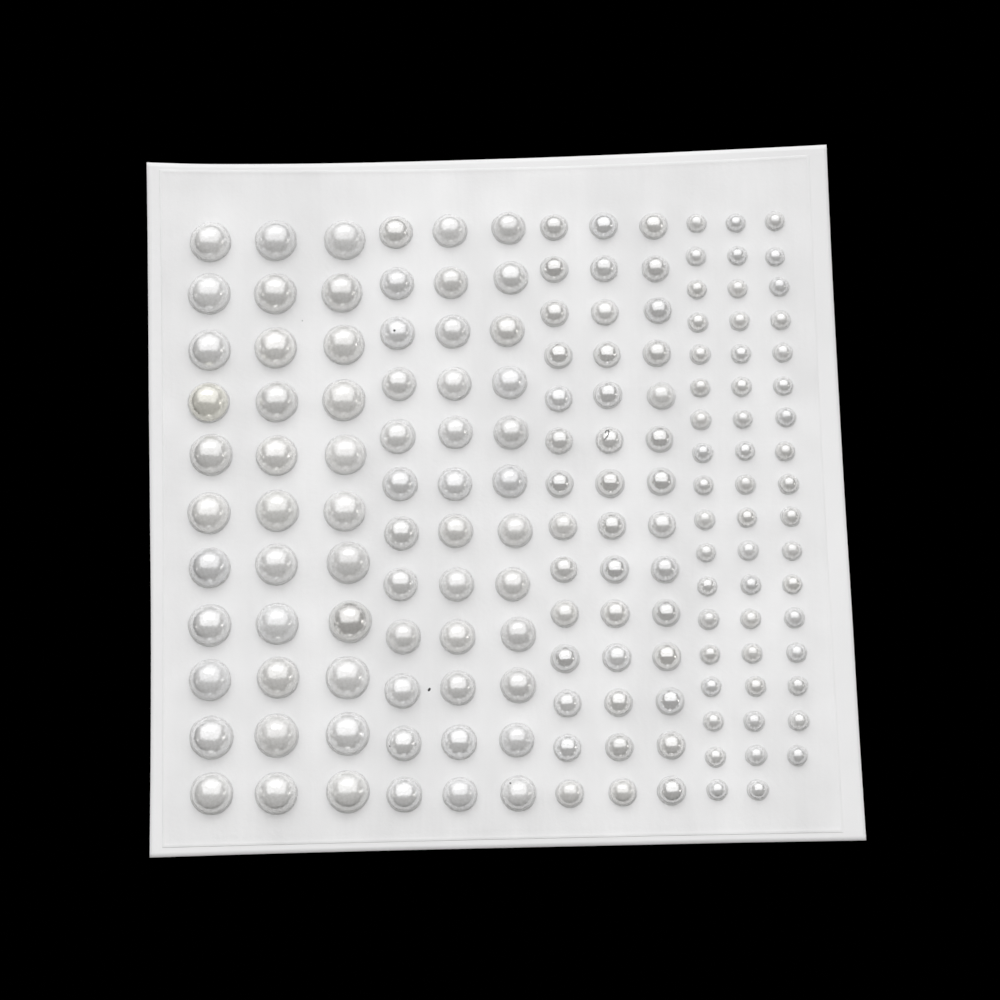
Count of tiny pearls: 53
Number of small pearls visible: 42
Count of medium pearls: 36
